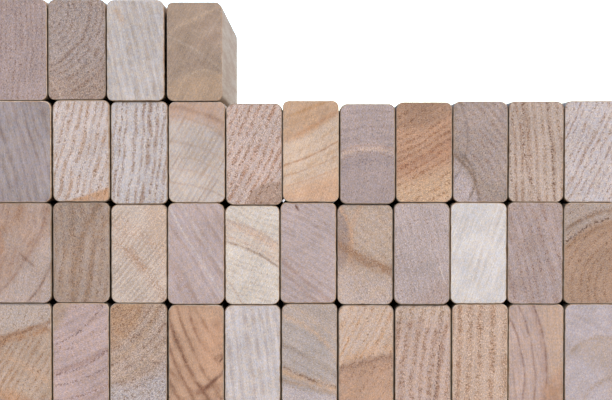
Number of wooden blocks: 37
